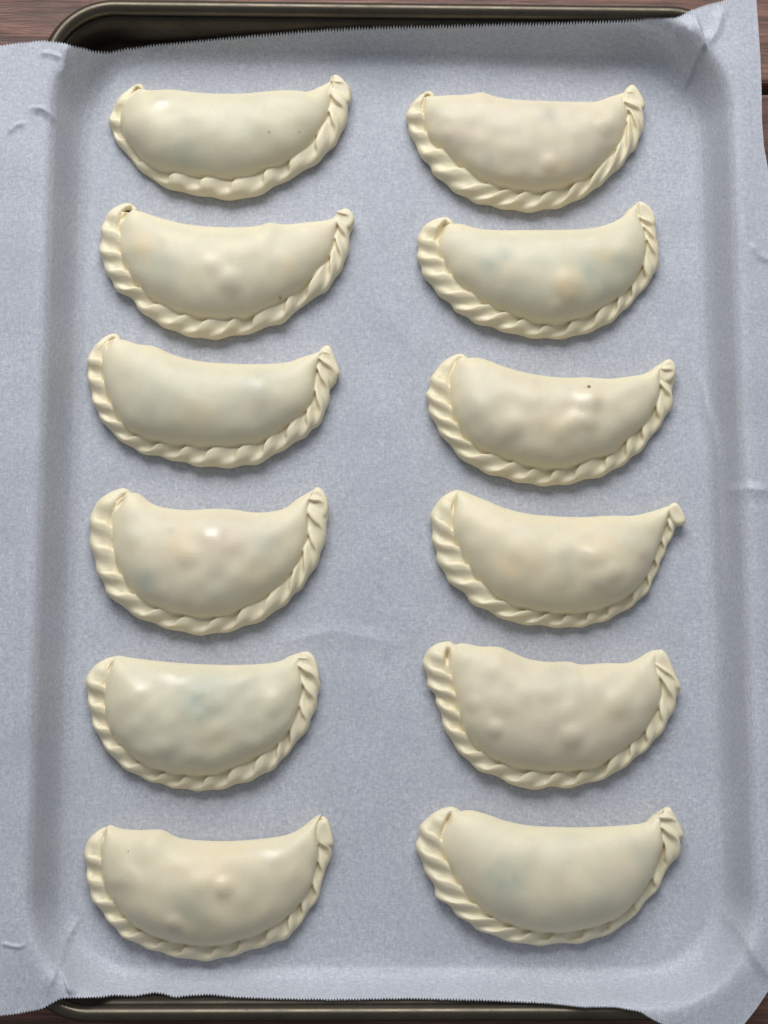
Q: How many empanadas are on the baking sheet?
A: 12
